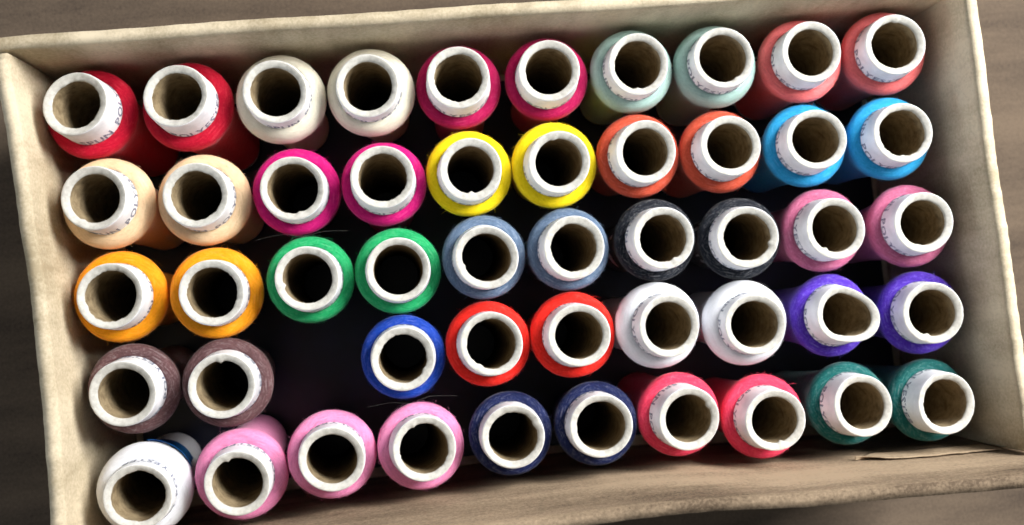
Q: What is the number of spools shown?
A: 49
